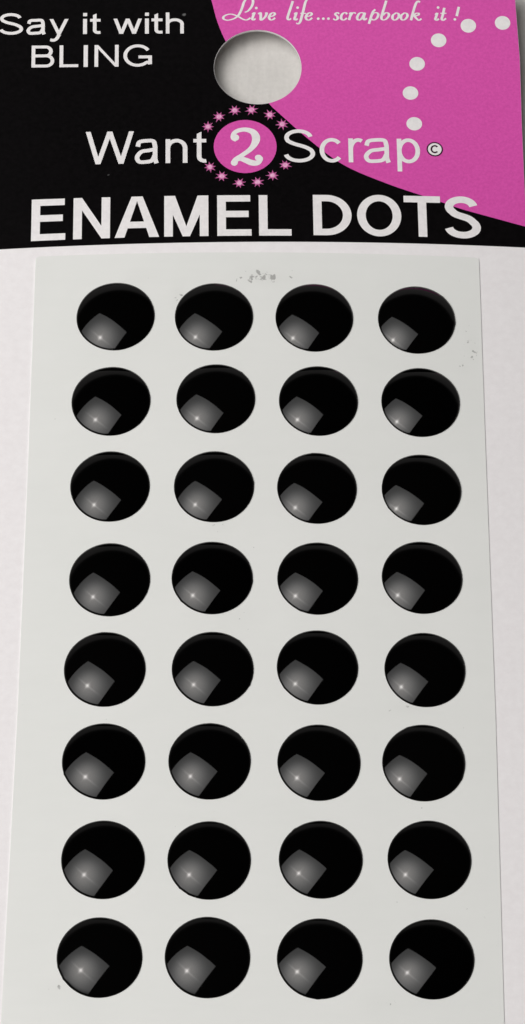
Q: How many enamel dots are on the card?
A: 32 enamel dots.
